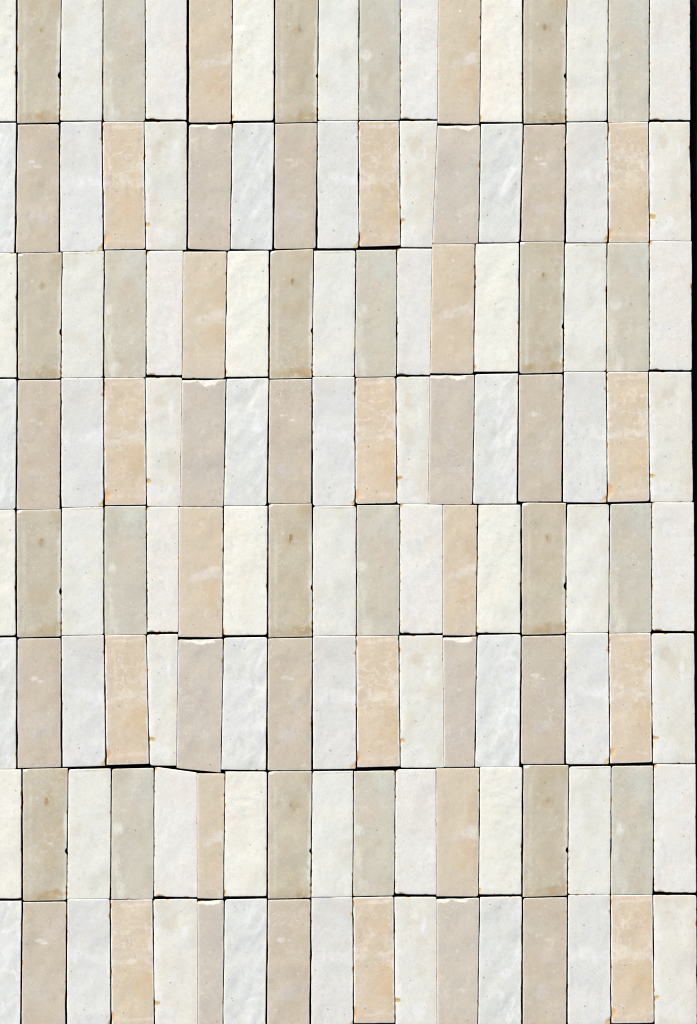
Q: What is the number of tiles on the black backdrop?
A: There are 136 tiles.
